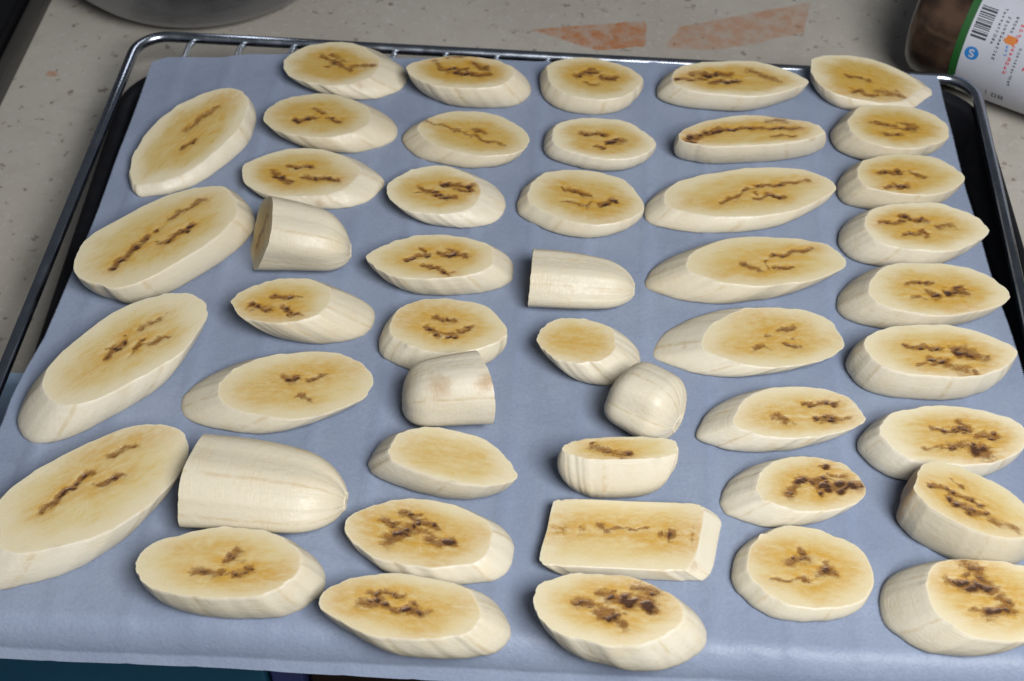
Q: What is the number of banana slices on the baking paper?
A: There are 47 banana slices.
